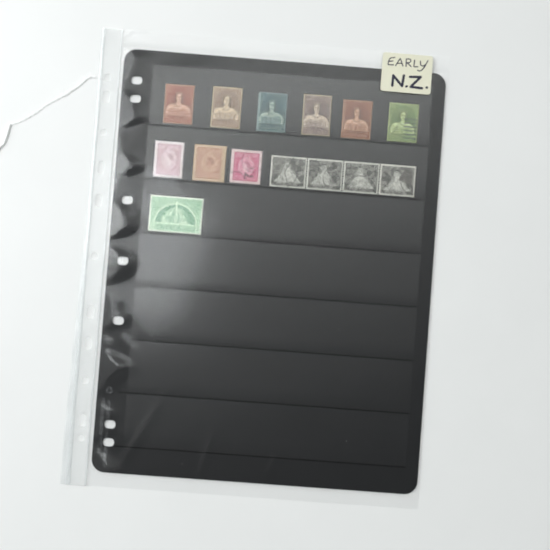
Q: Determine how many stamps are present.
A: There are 14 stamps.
